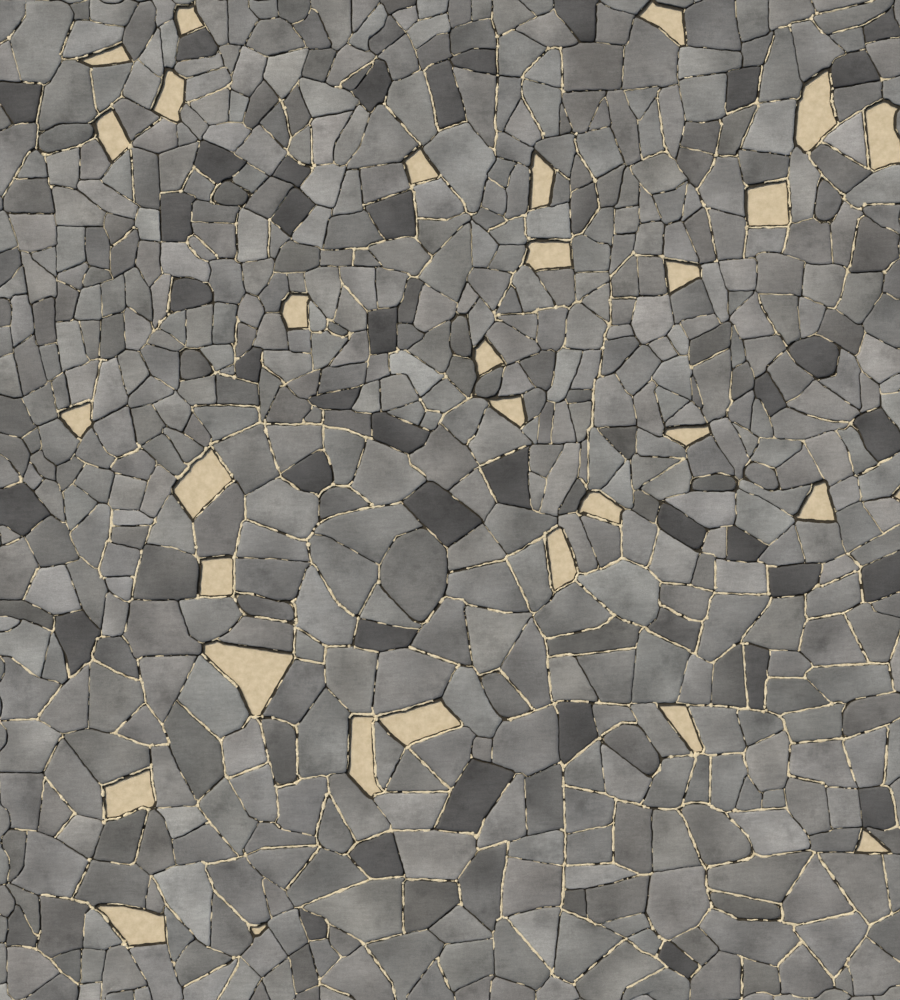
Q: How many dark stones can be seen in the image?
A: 39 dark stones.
